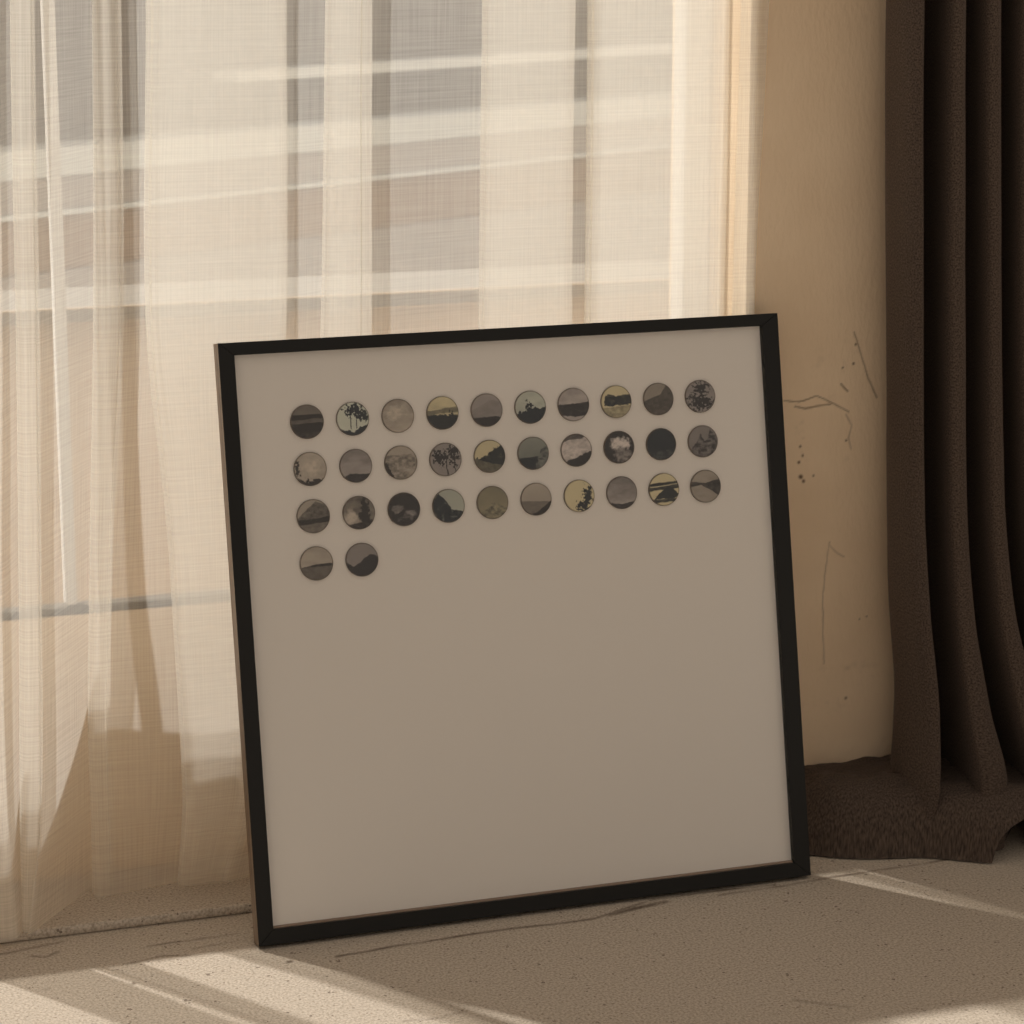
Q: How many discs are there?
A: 32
